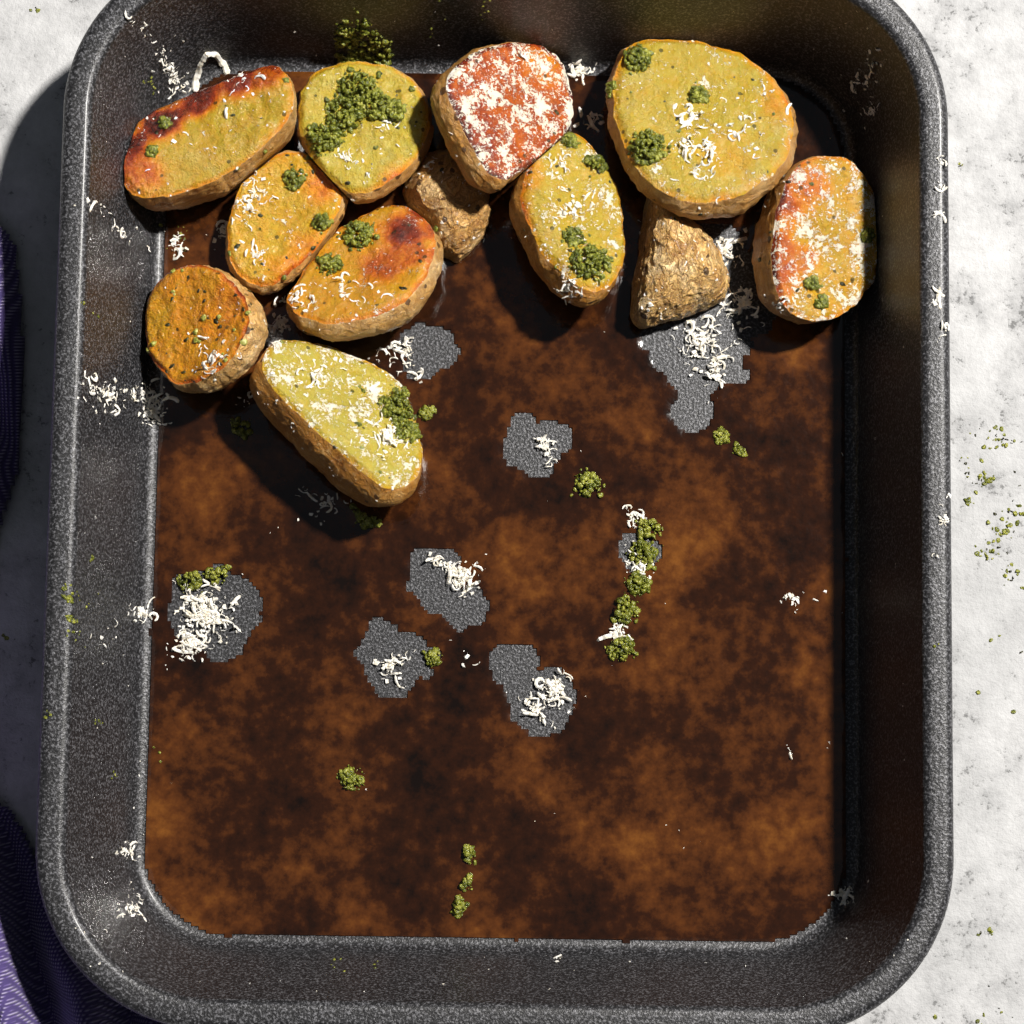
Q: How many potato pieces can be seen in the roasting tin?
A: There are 12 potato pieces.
